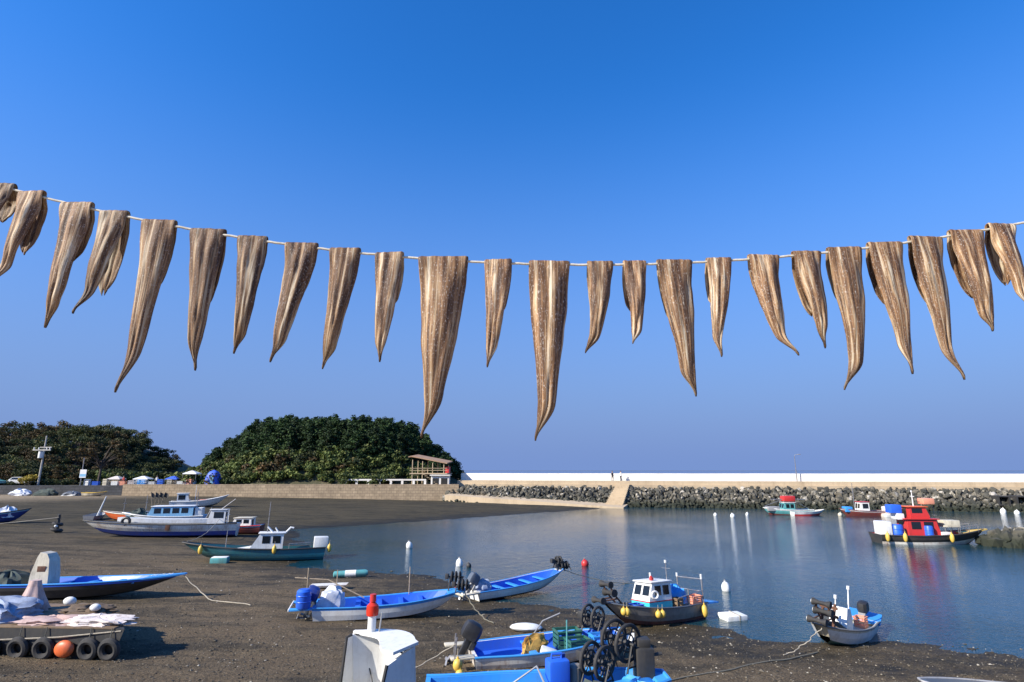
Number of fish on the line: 24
